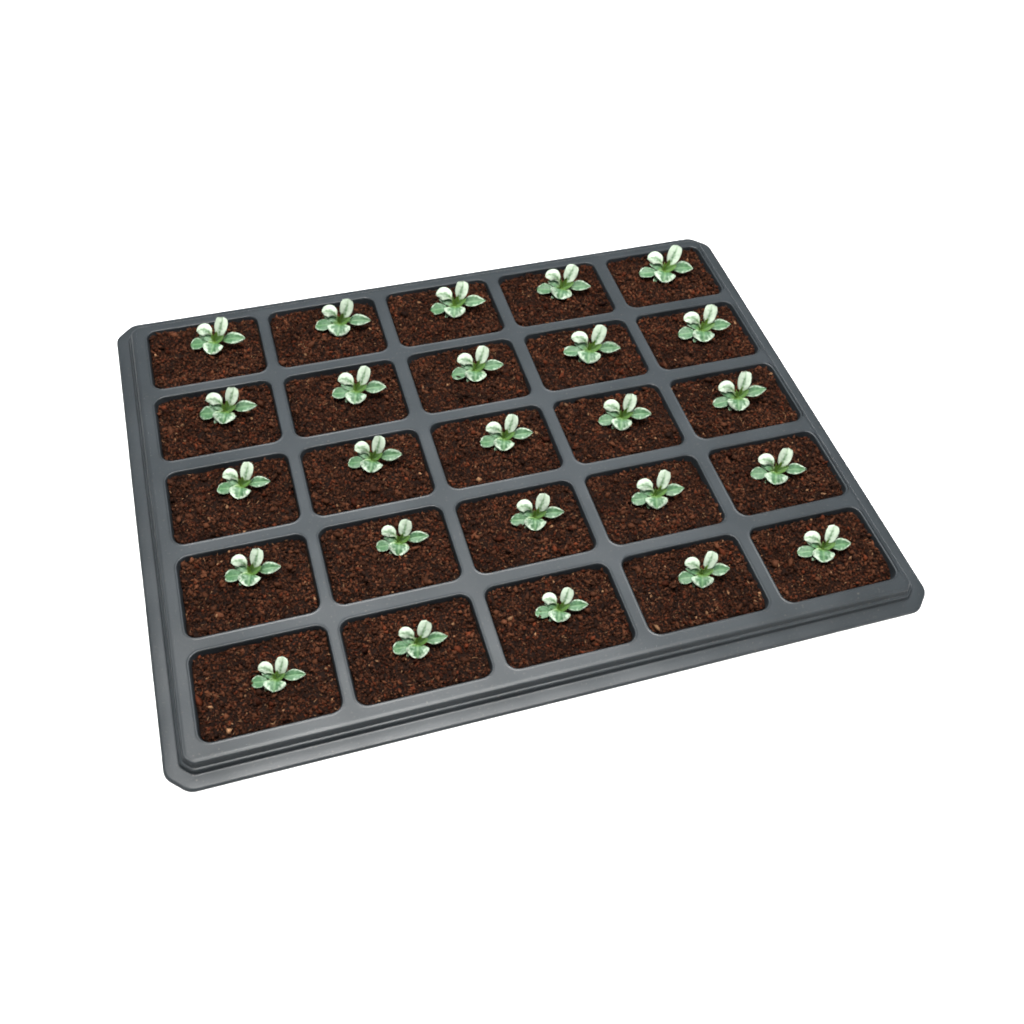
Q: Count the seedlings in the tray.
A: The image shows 25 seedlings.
